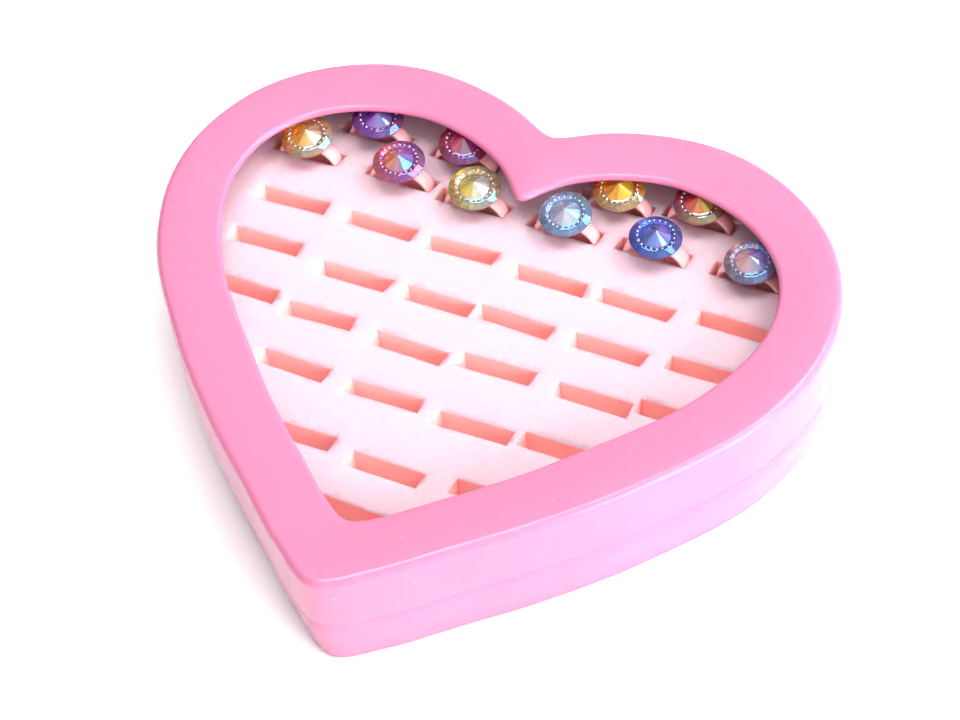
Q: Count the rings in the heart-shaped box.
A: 10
